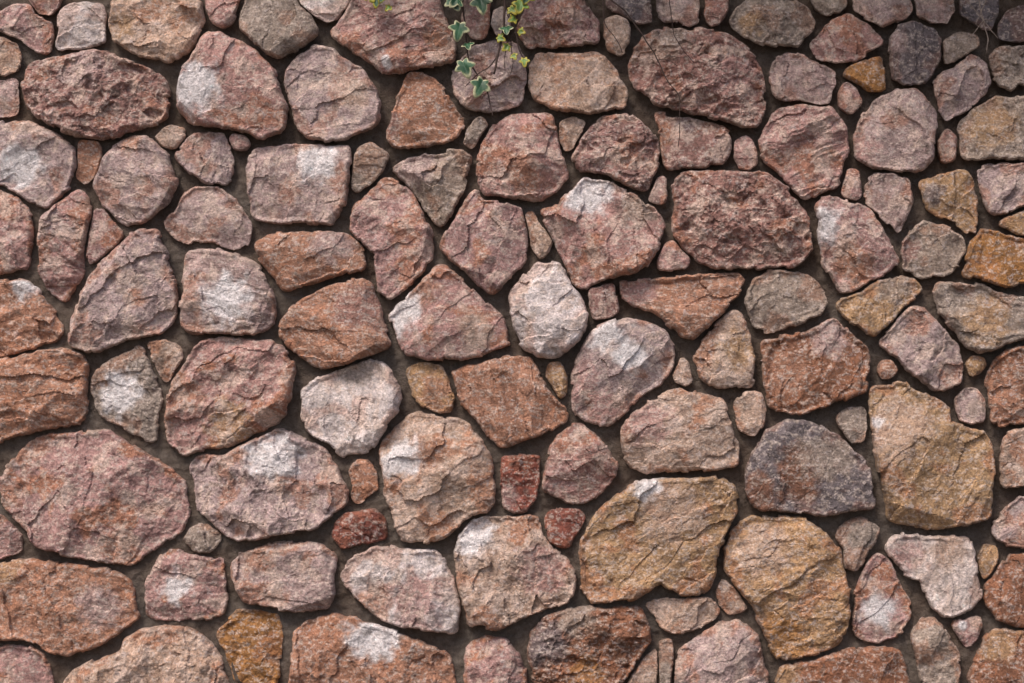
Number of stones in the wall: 149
